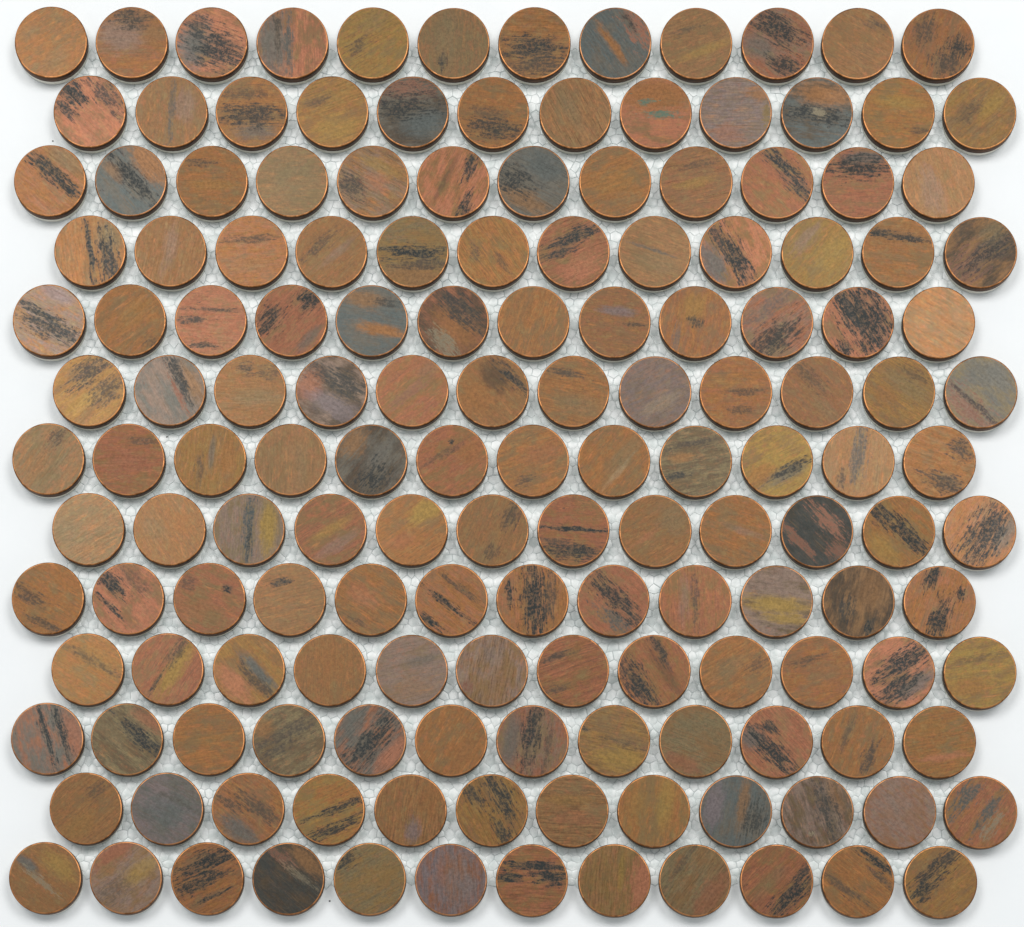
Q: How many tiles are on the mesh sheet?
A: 156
